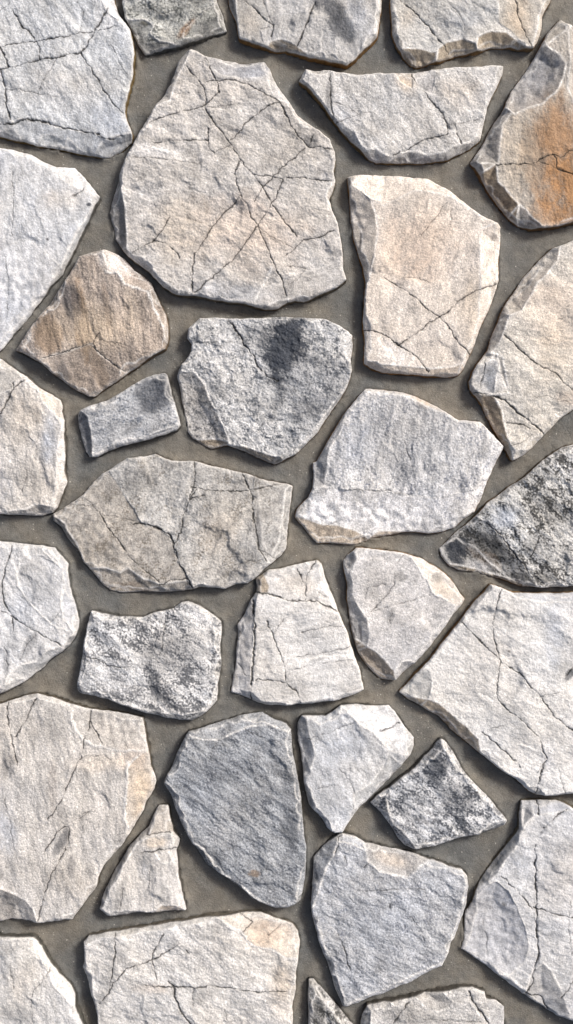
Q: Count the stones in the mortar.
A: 33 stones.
